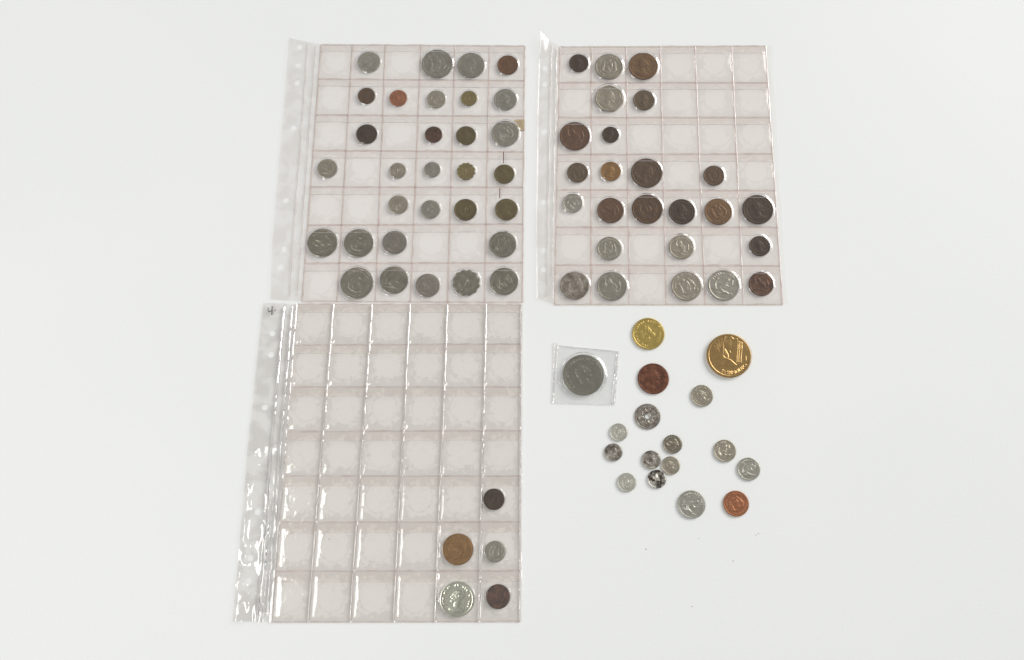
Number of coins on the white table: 78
